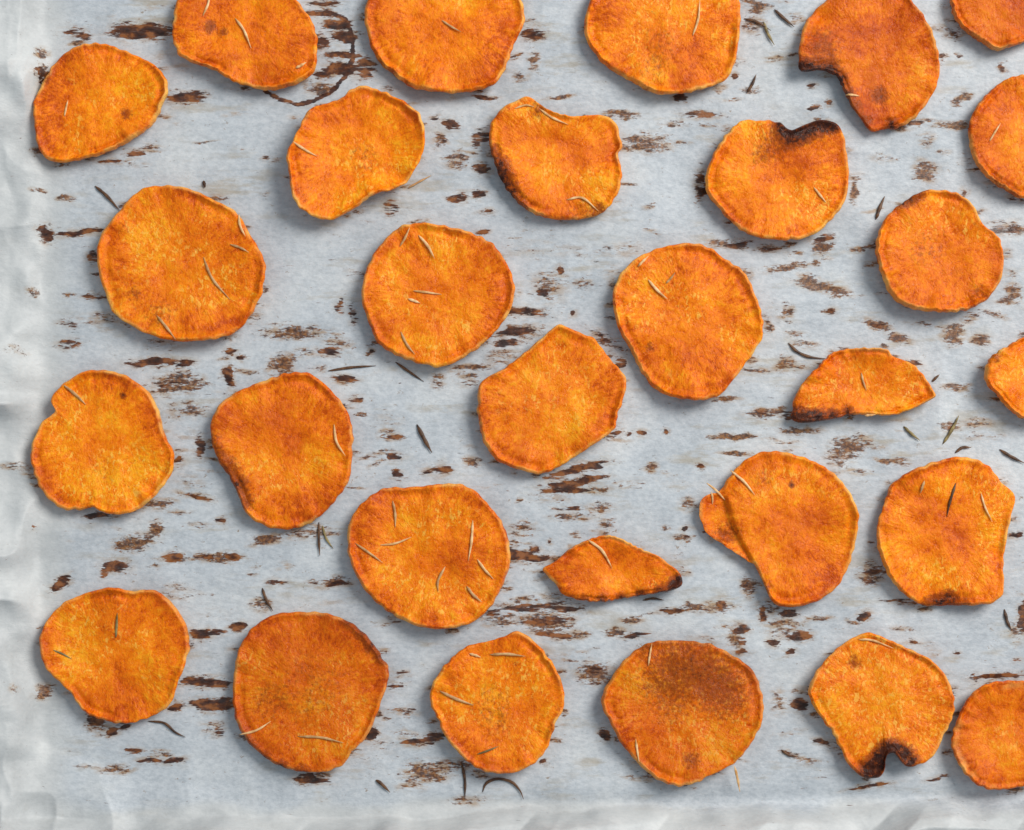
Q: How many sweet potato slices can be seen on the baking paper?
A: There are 29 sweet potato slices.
